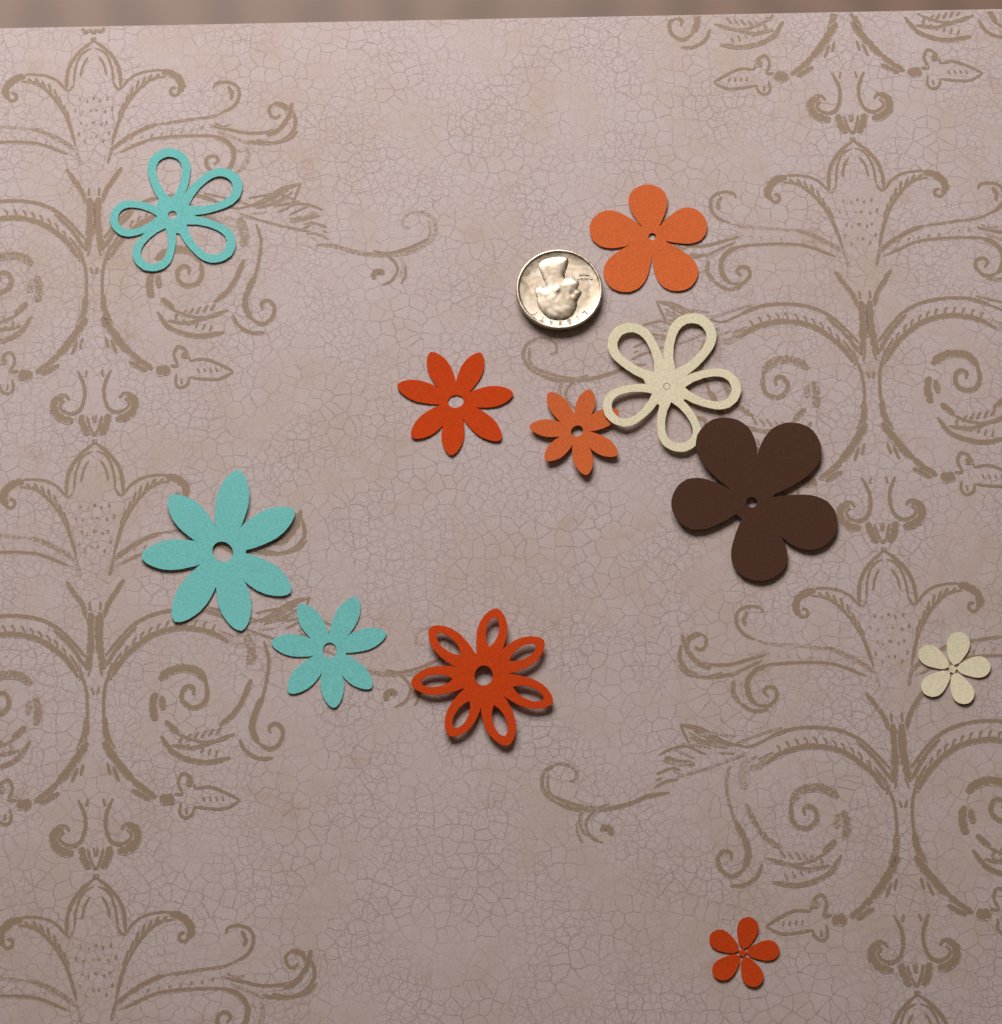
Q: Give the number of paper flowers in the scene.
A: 11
